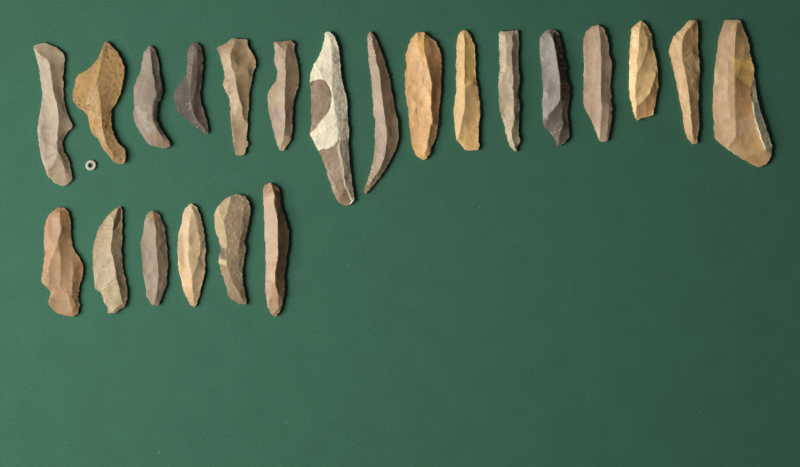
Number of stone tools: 22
